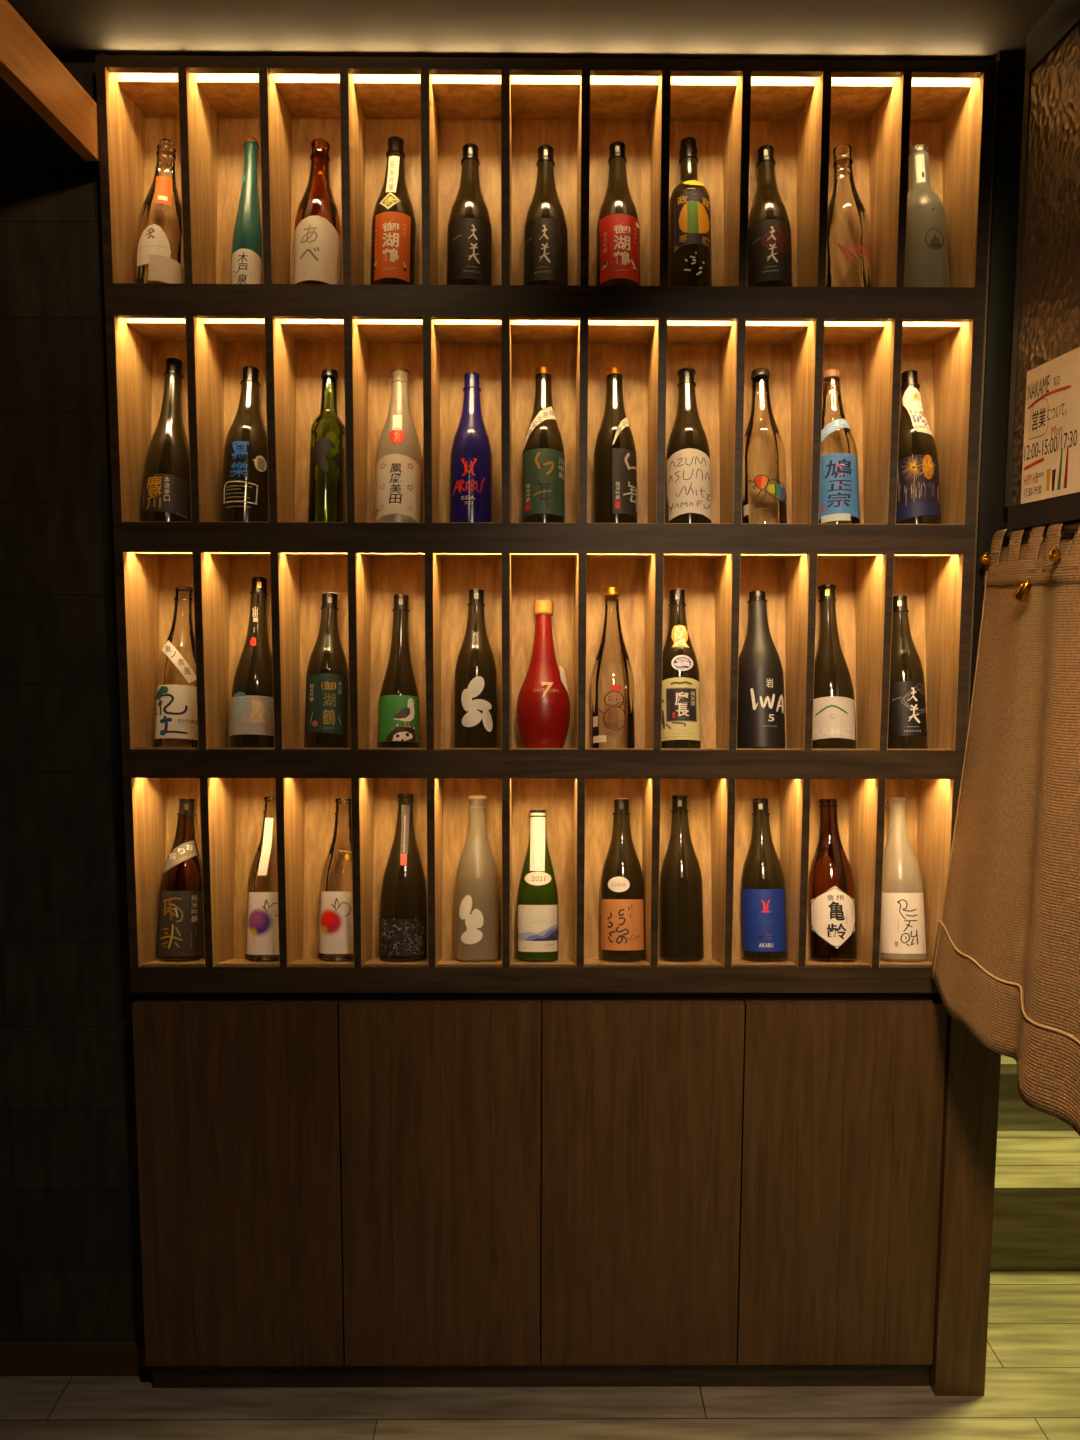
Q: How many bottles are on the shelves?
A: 44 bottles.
